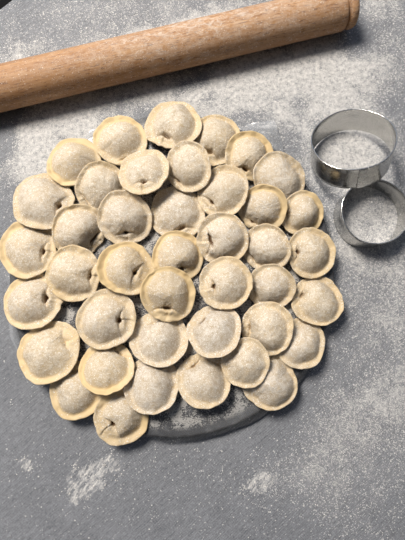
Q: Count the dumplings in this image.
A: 41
